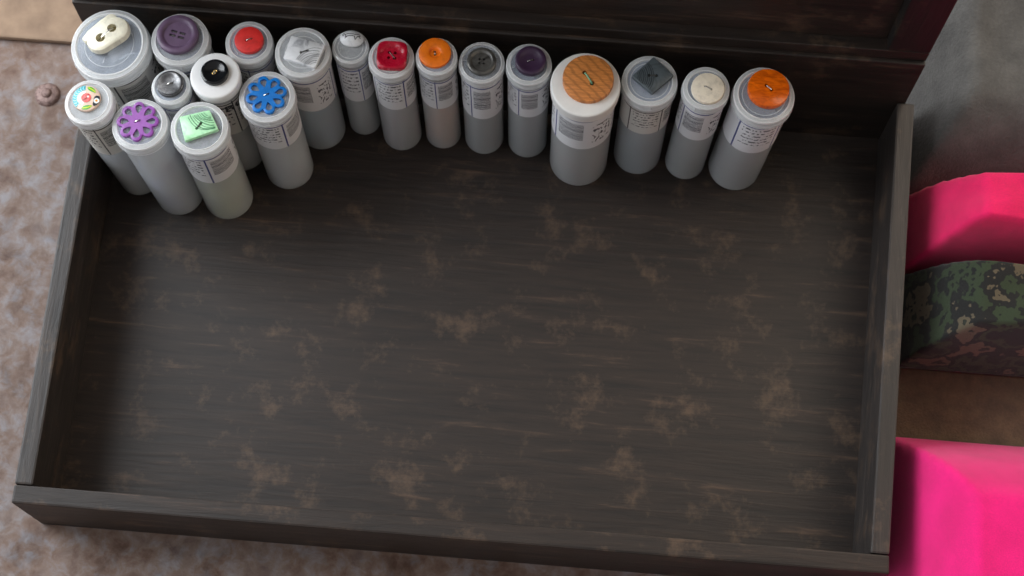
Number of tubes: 19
